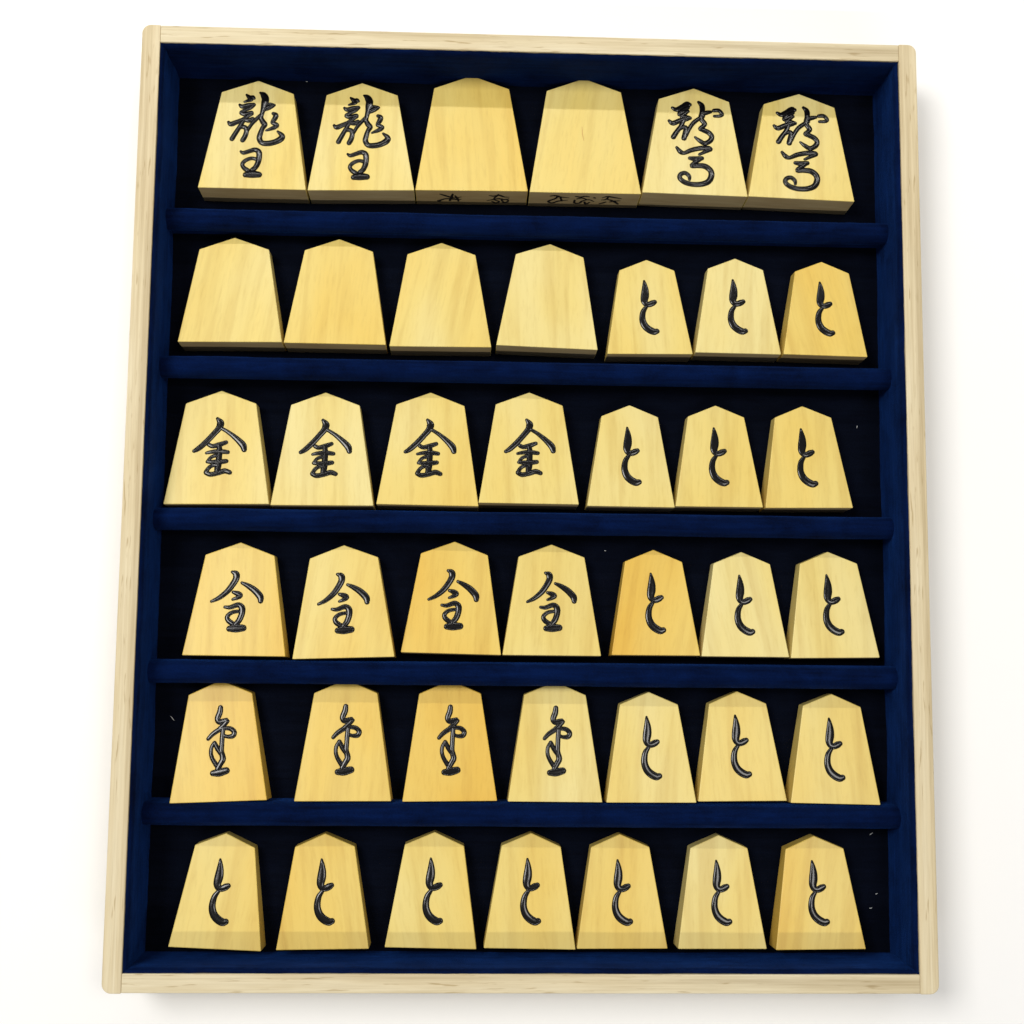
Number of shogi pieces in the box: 41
